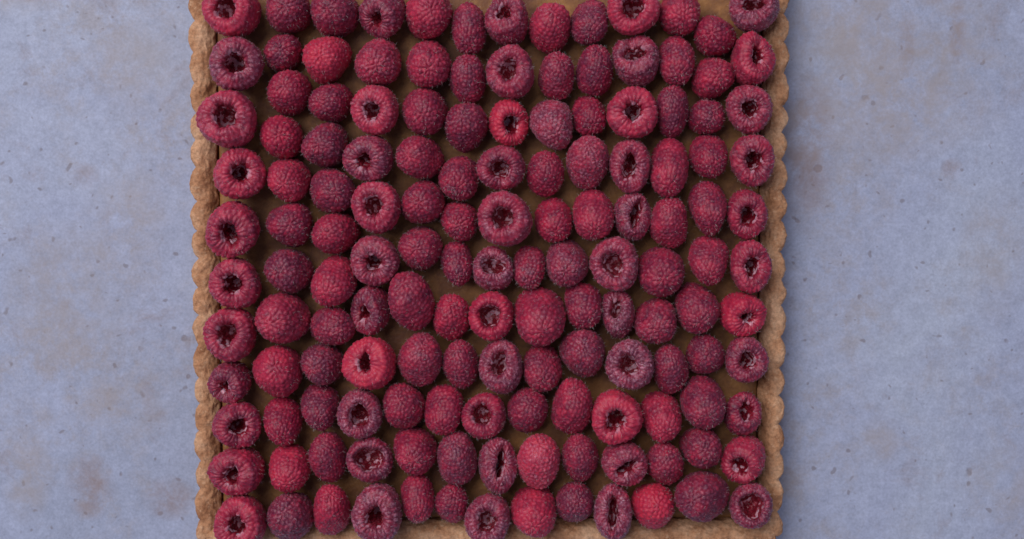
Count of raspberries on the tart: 145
